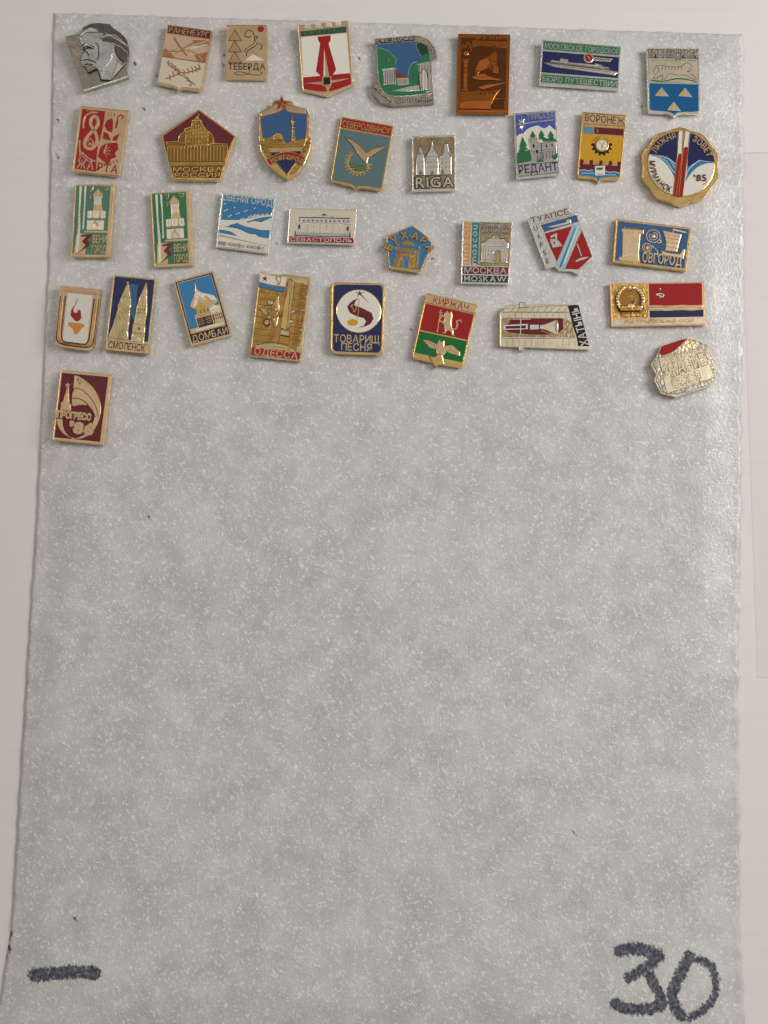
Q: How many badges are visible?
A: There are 34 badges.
